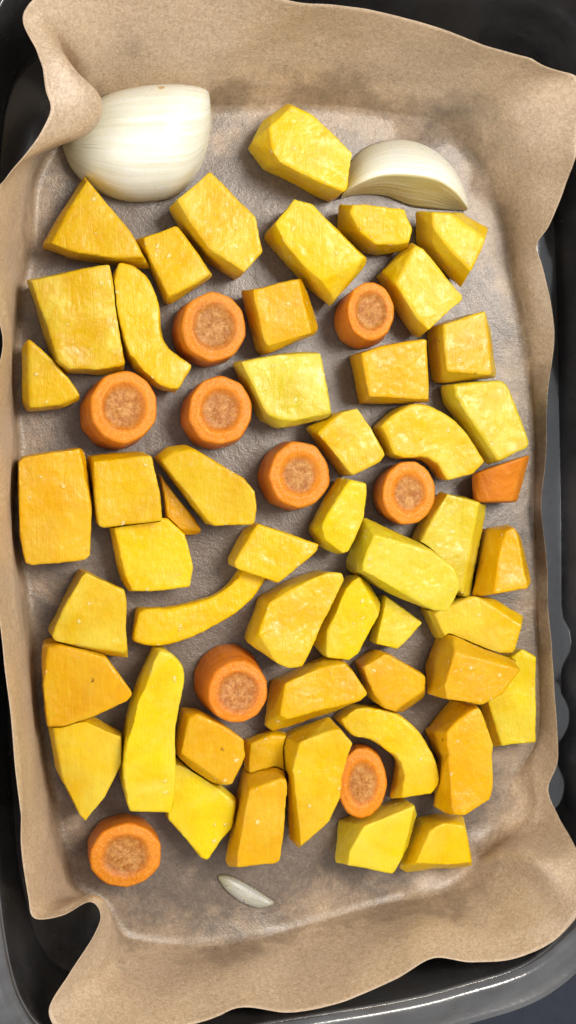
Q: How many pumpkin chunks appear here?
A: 50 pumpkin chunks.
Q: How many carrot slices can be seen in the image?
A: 10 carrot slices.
